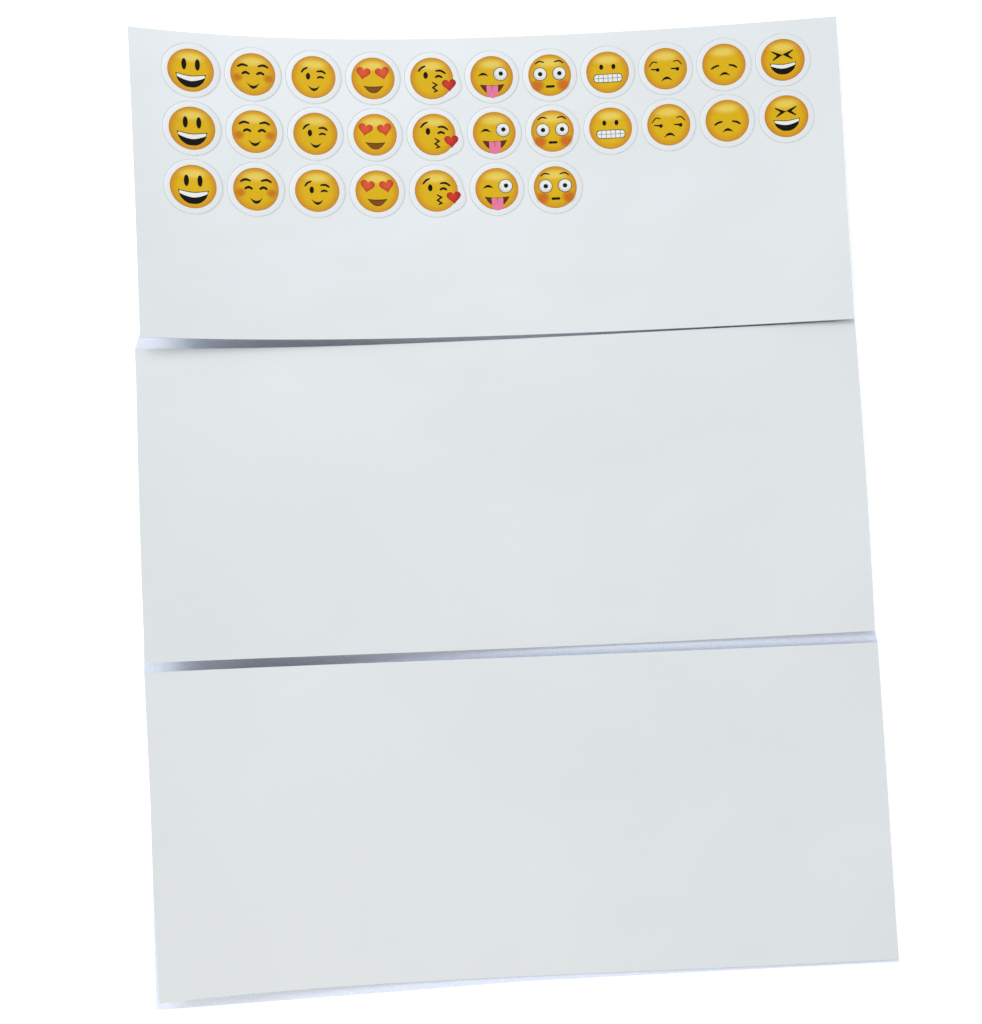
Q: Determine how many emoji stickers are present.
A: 29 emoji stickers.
